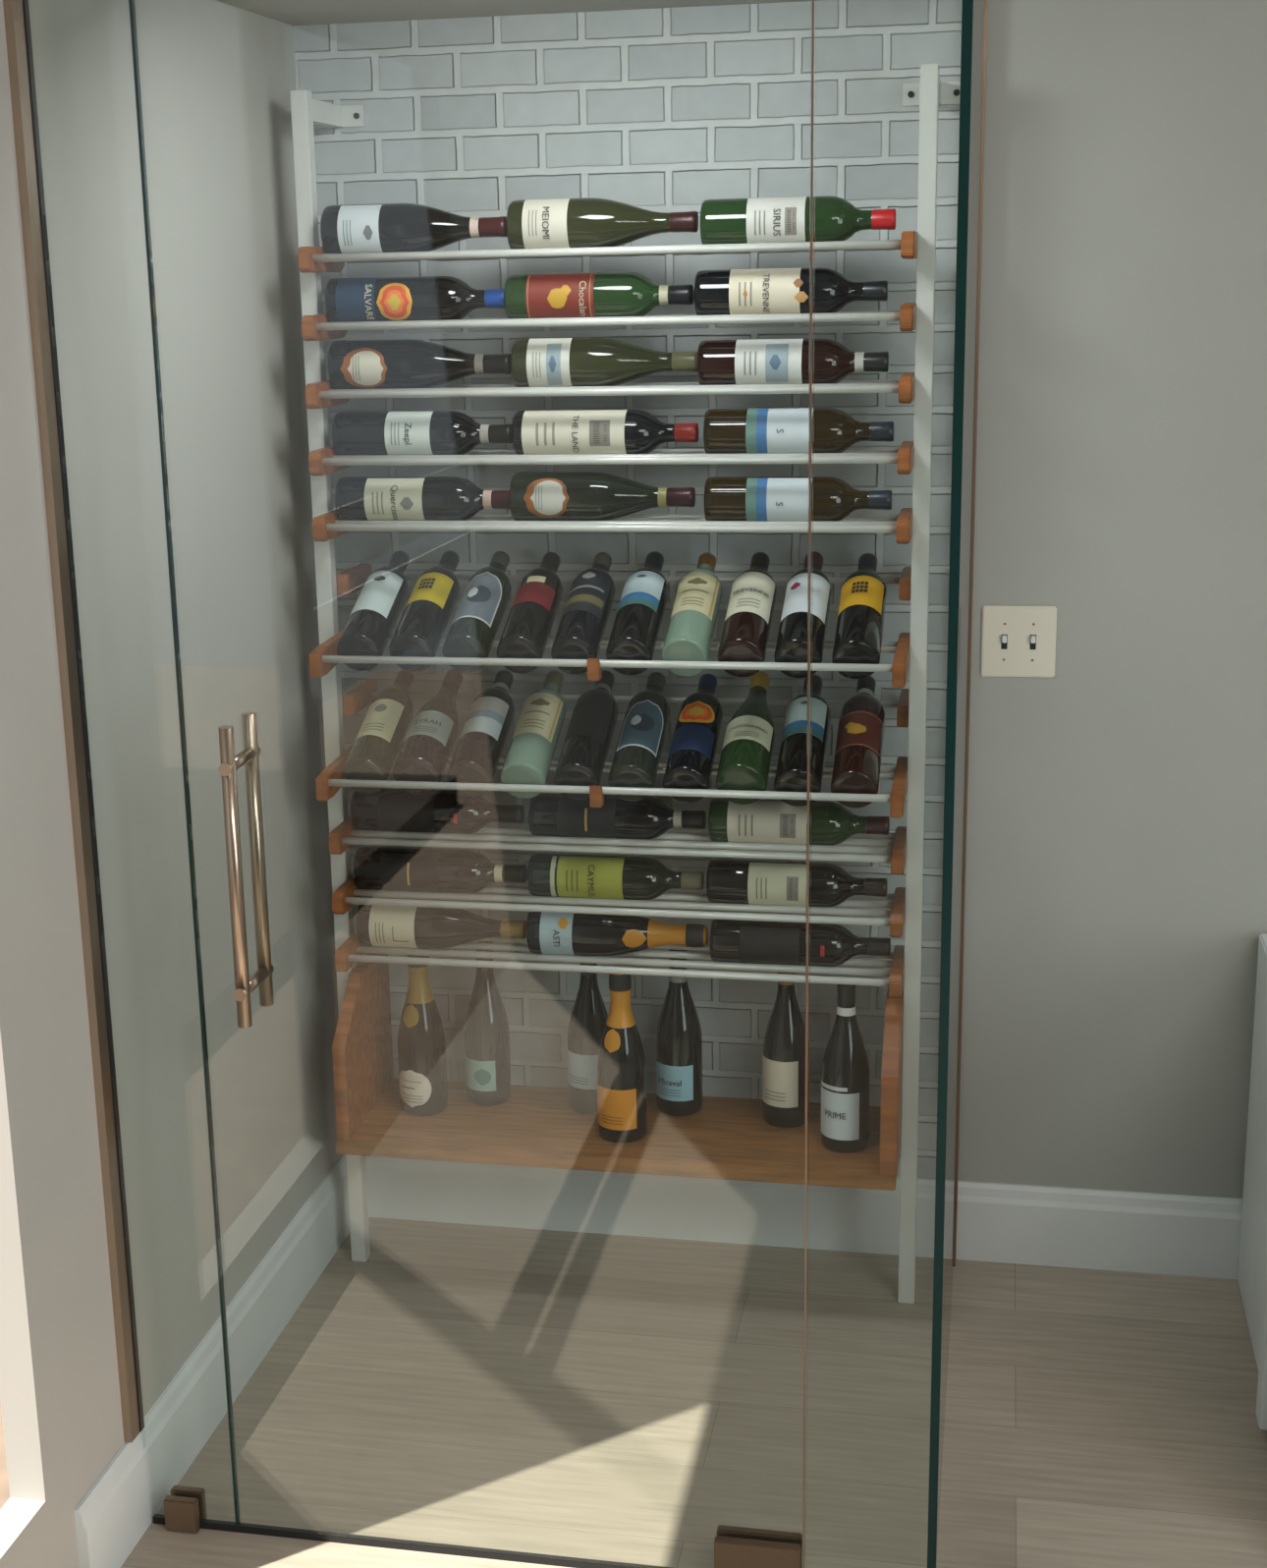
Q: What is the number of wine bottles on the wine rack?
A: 51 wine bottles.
